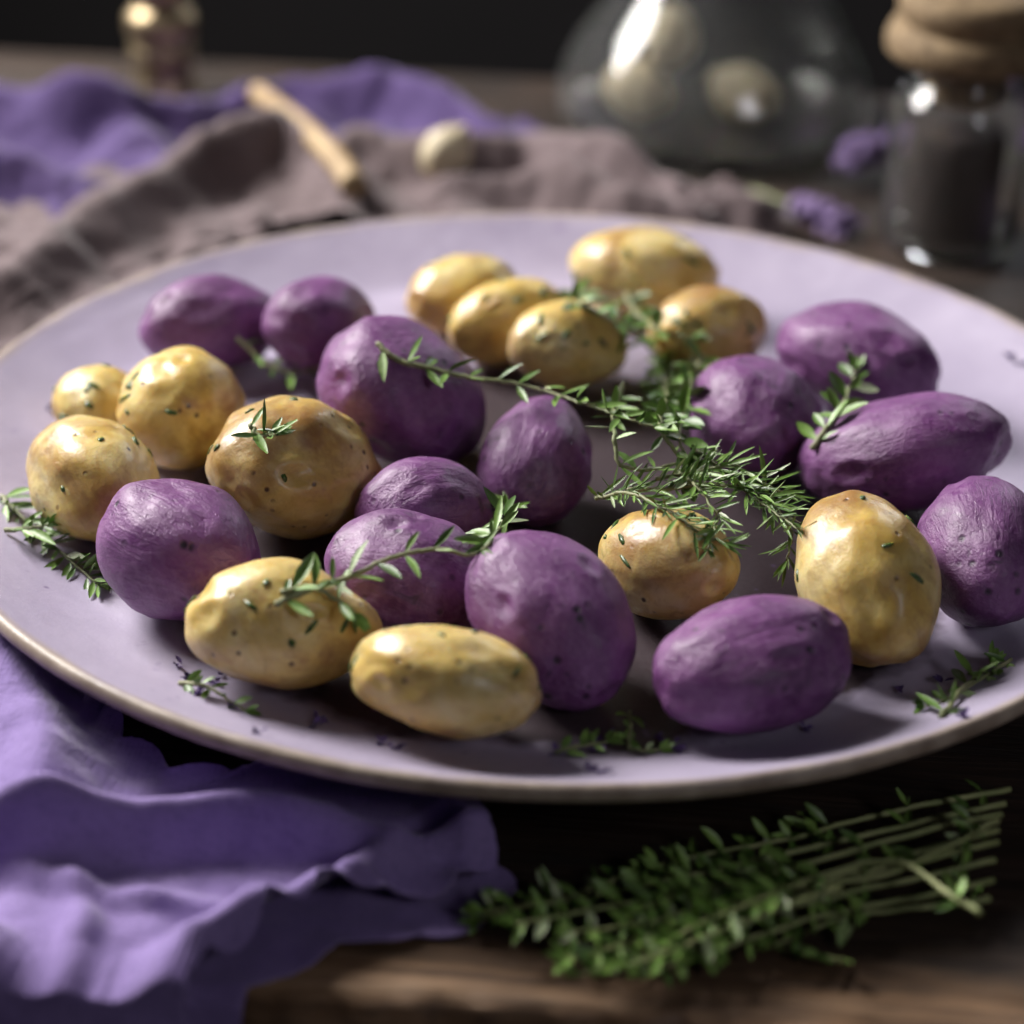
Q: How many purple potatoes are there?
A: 13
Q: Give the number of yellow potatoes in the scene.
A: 13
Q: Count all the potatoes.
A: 26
